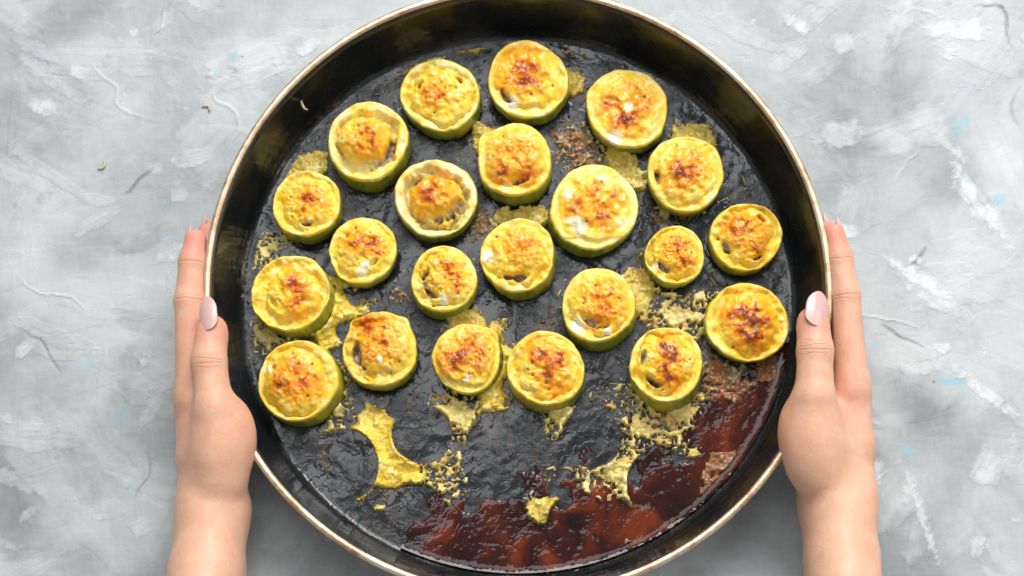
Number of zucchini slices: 22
